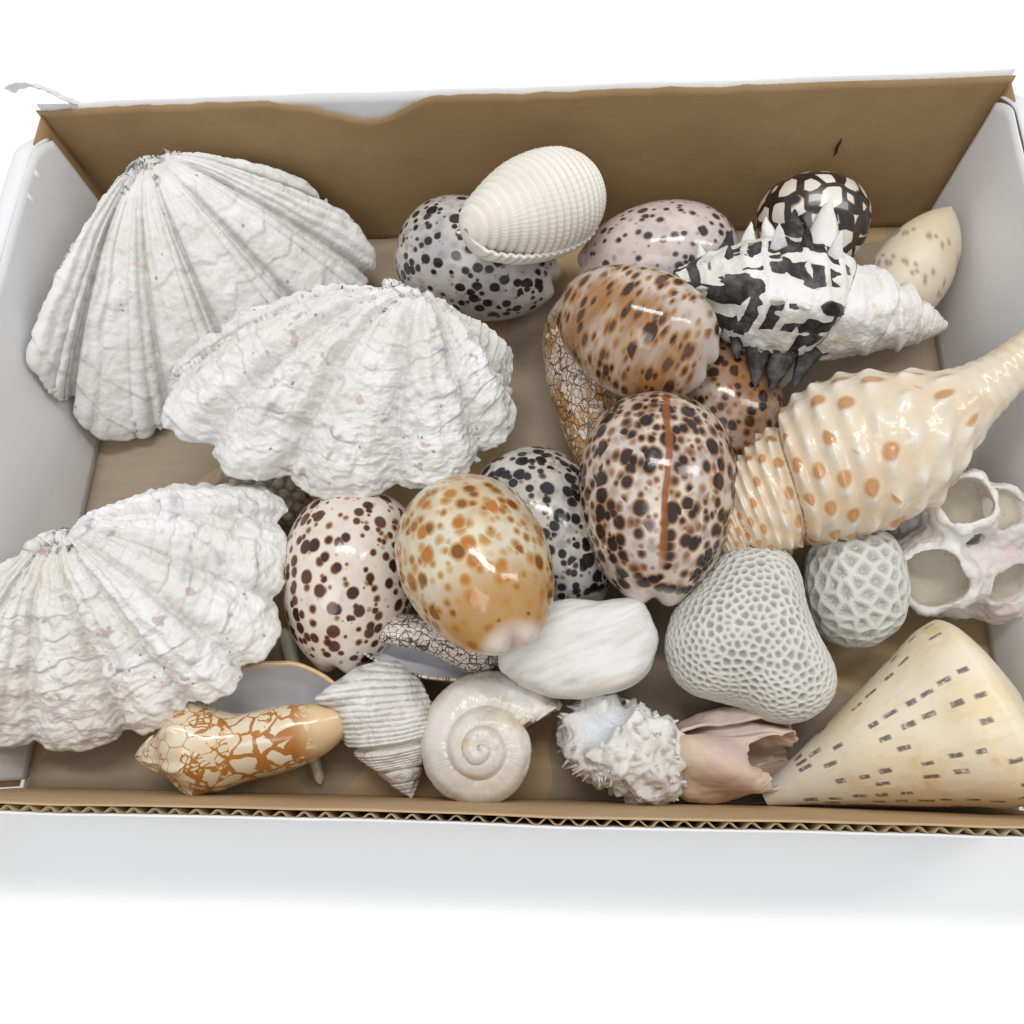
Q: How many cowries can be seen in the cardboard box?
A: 8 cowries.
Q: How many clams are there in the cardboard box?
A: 3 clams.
